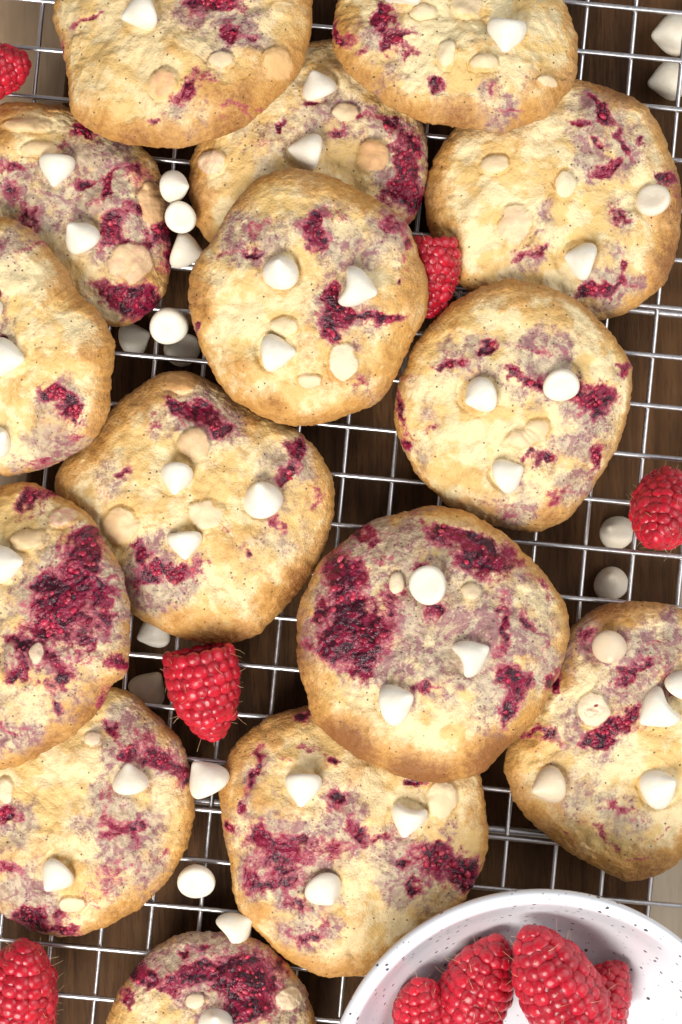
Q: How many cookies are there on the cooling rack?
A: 15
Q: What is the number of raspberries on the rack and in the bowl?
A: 9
